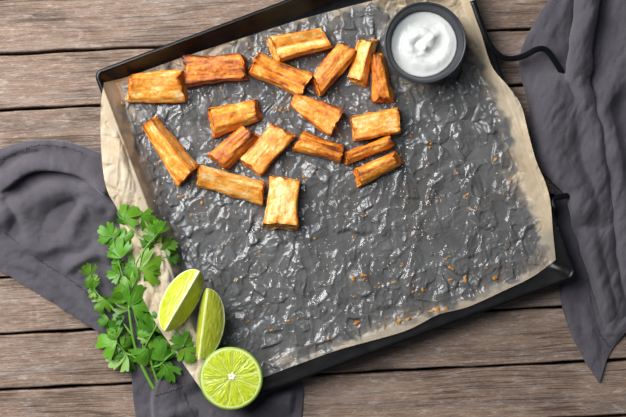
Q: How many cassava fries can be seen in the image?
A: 18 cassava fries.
